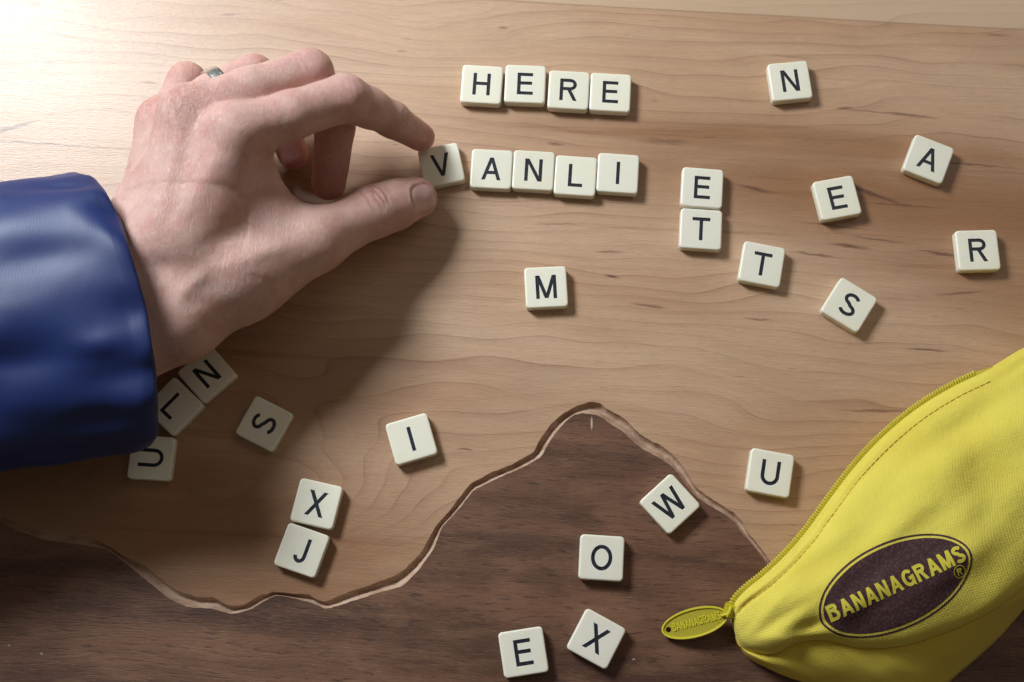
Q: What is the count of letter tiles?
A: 30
